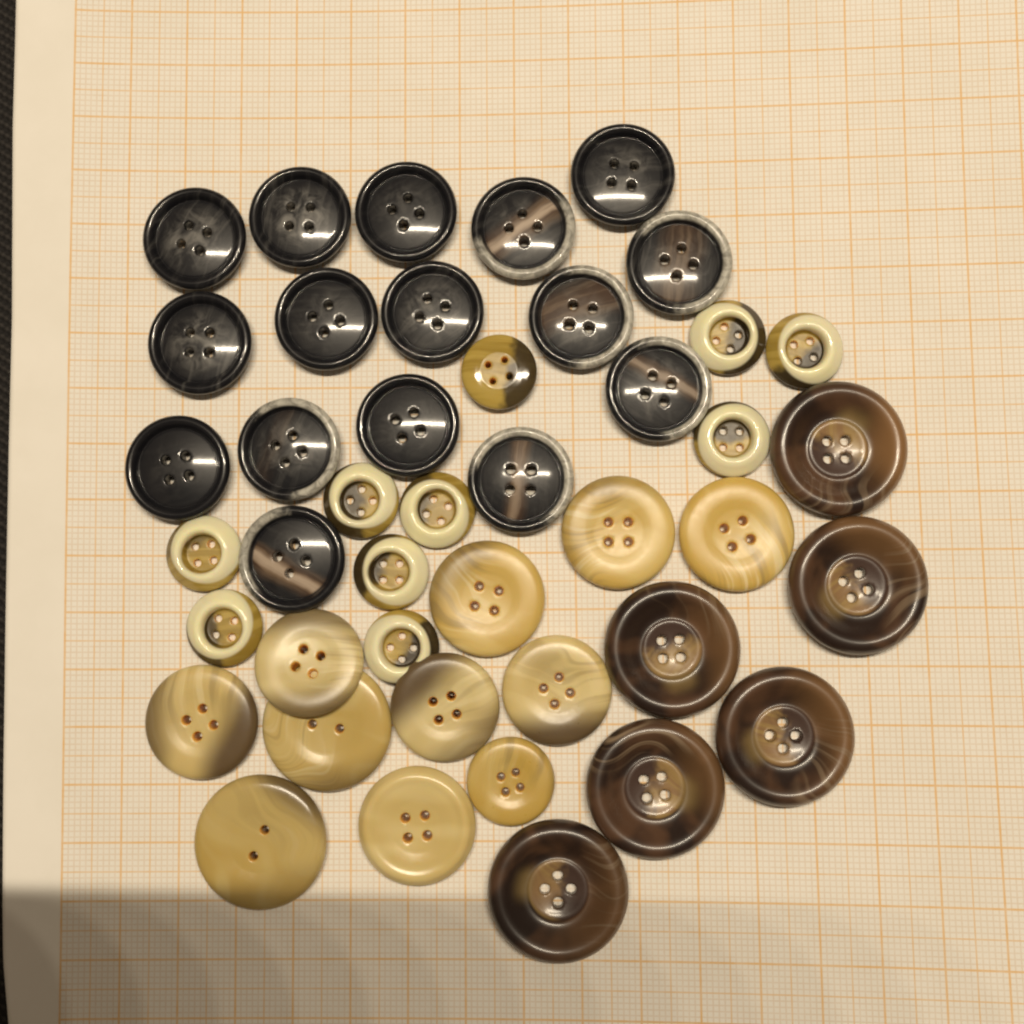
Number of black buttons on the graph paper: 16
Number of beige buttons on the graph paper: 21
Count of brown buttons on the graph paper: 6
